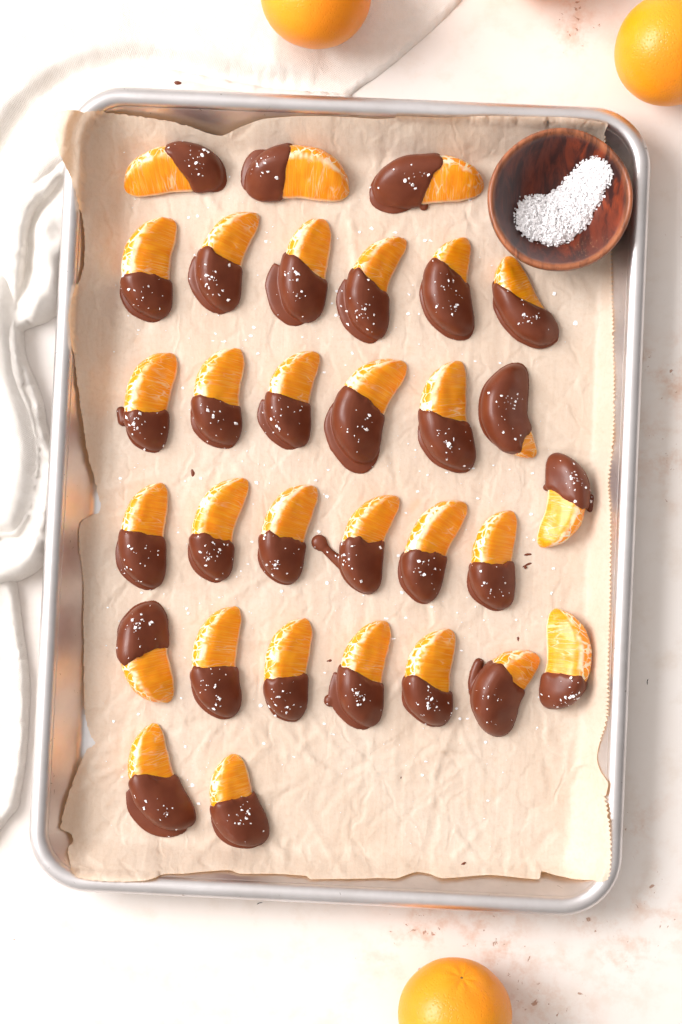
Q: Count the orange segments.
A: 31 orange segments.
